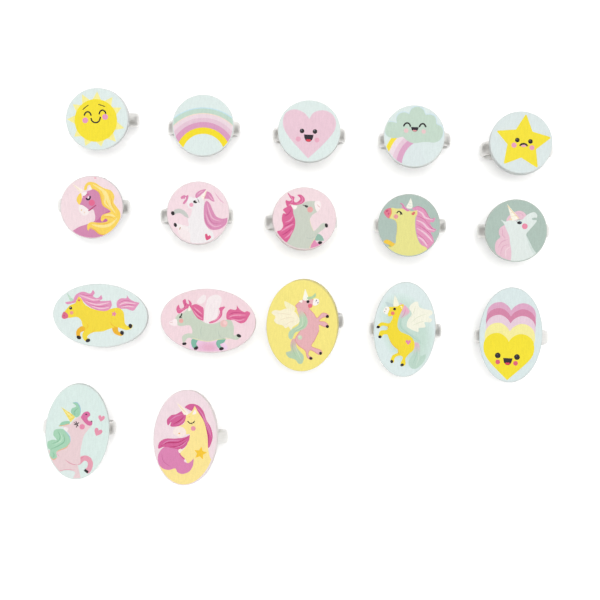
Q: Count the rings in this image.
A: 17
